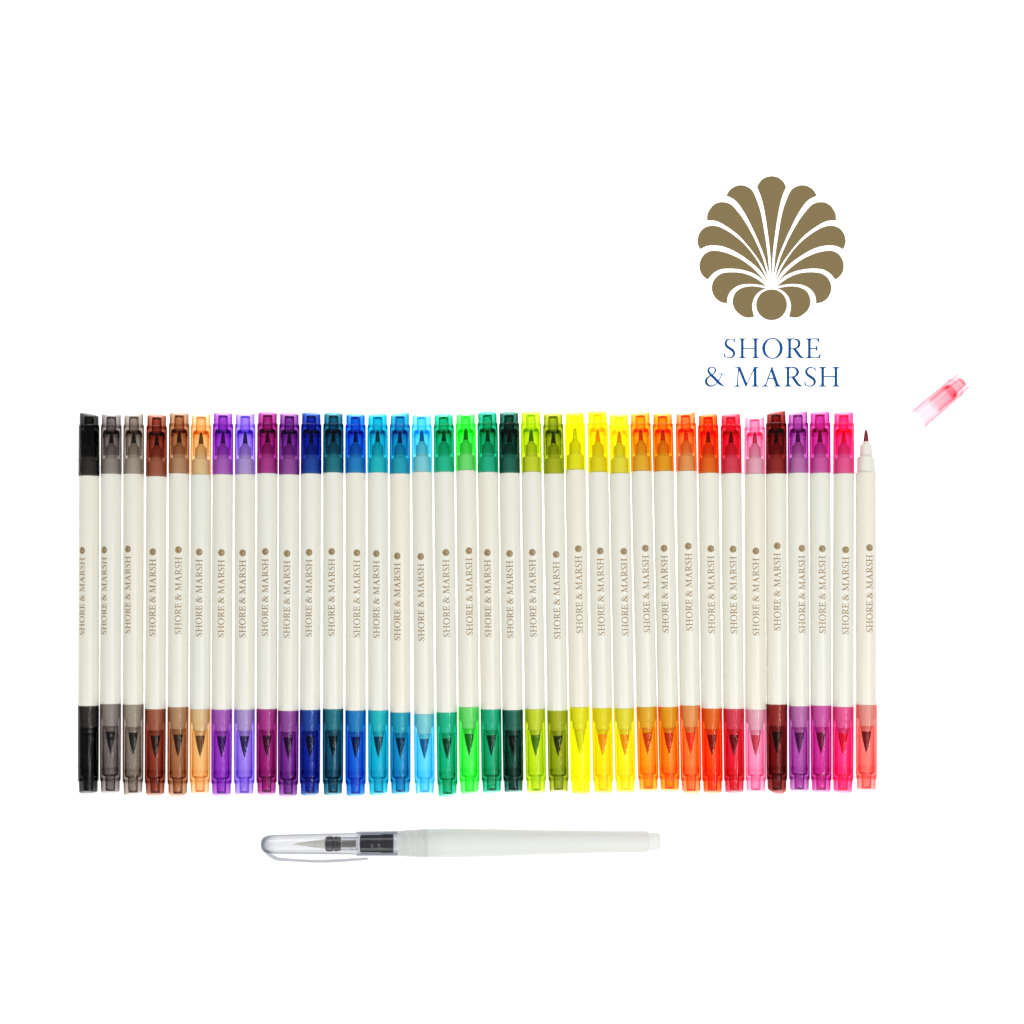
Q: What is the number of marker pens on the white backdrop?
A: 36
